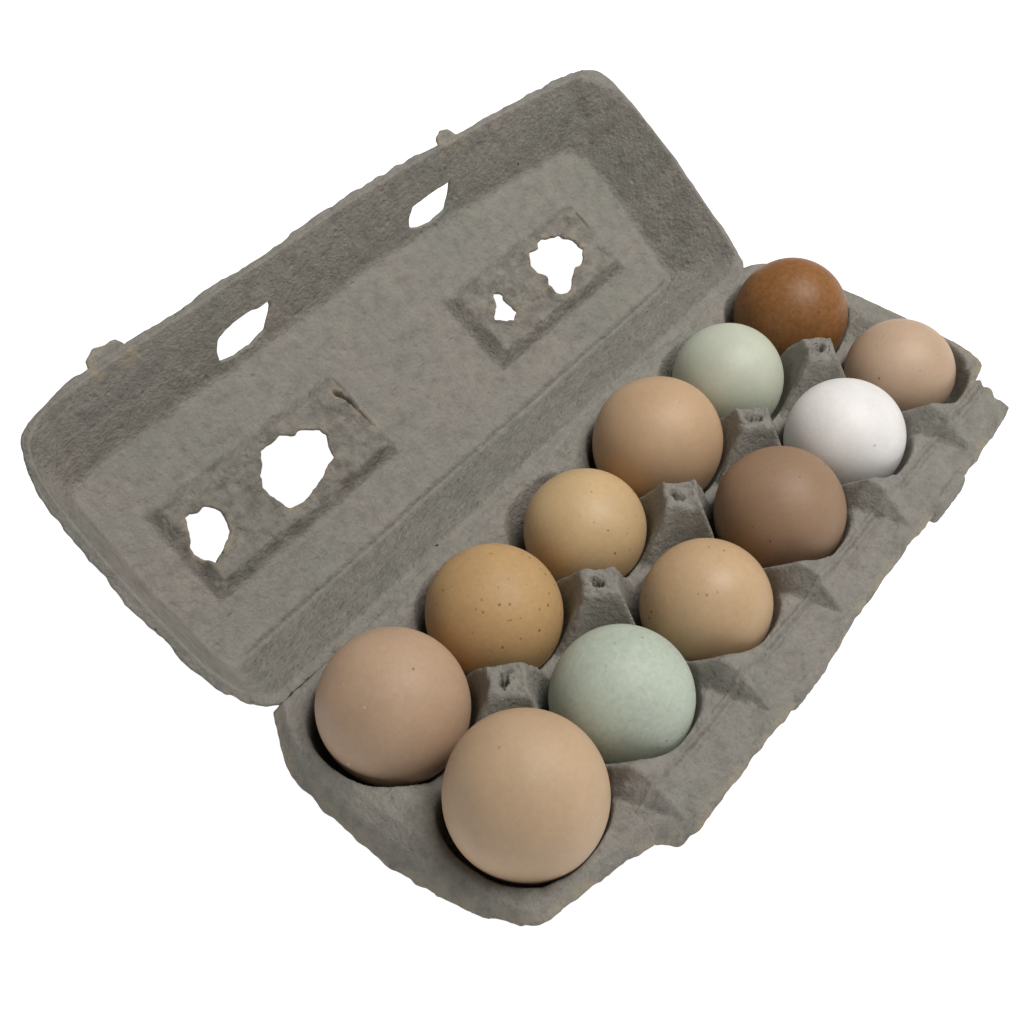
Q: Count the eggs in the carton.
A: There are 12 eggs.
